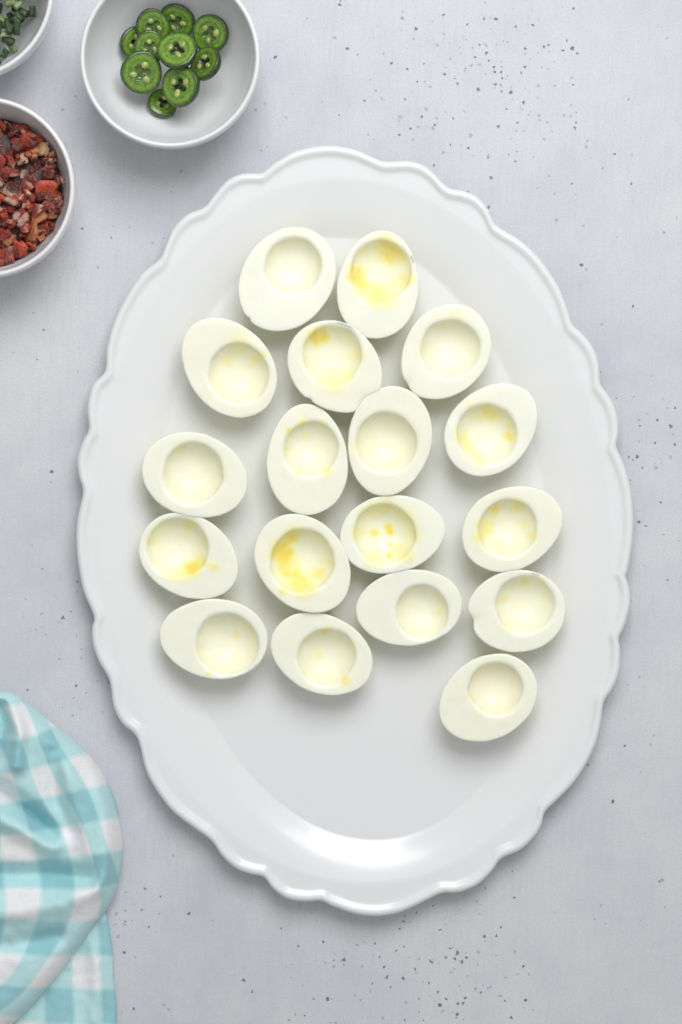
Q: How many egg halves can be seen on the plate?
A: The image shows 18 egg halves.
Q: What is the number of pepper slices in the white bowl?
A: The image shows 10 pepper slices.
